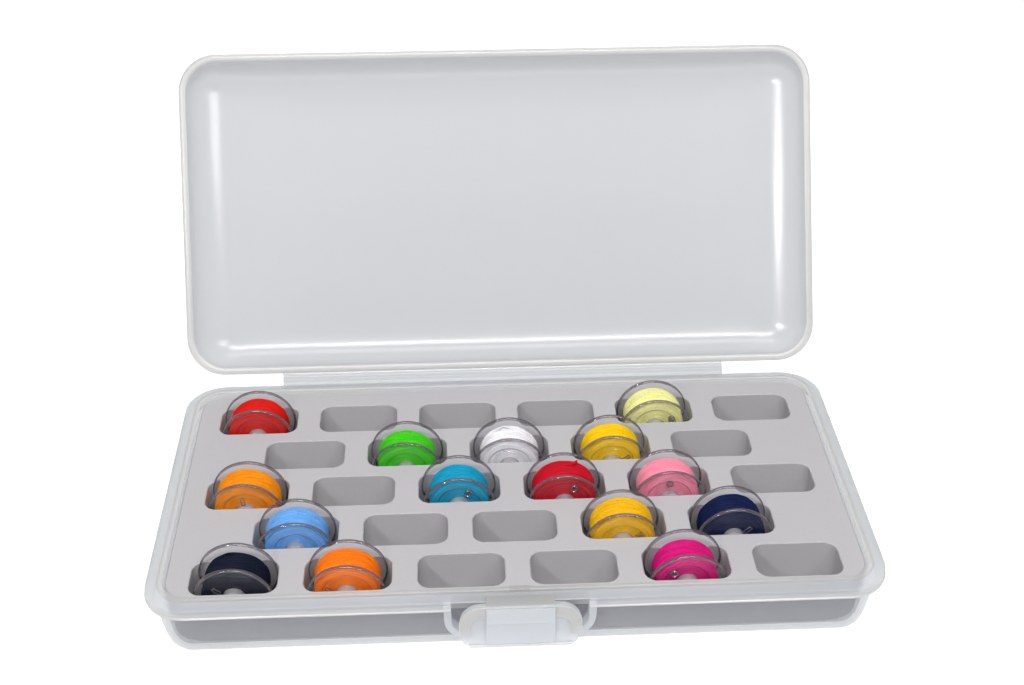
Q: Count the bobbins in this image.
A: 15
